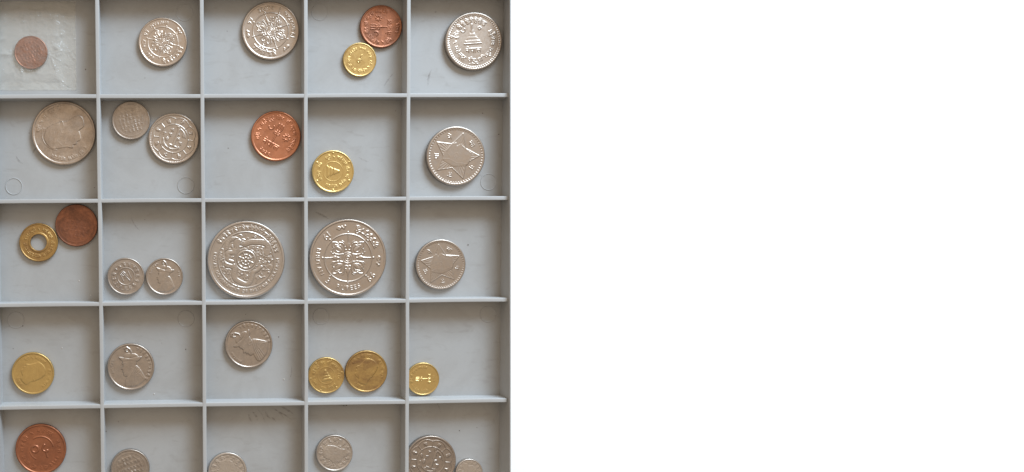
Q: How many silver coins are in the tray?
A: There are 19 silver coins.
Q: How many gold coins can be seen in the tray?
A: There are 7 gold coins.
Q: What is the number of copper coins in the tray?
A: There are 5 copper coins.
